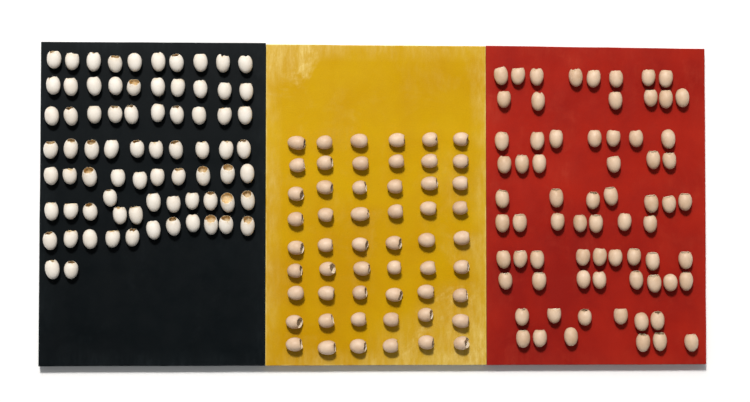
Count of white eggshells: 75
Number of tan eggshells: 124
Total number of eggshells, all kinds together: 199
